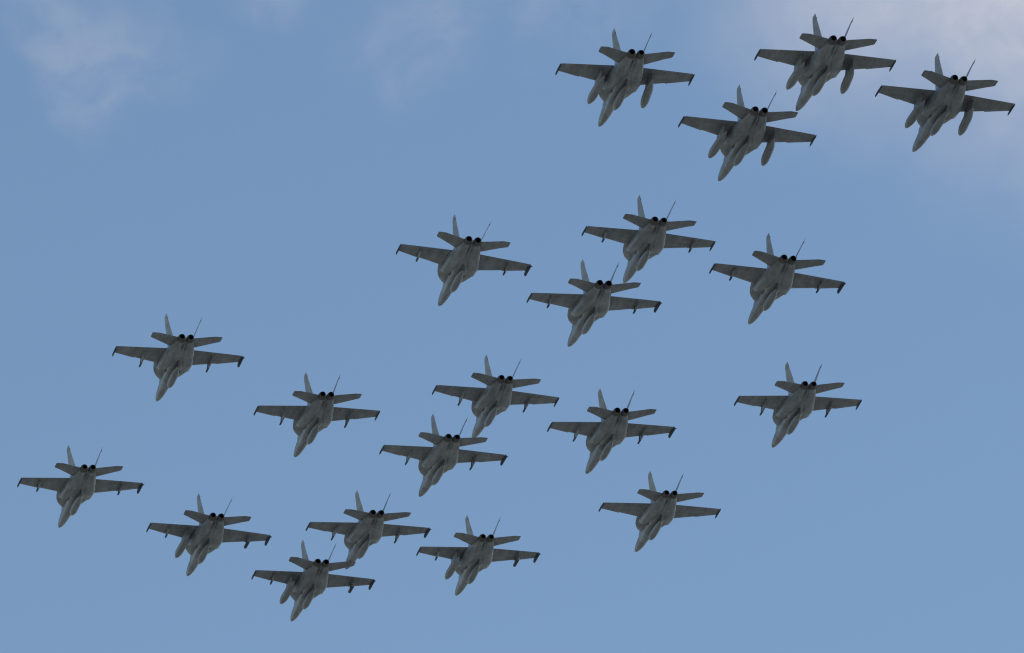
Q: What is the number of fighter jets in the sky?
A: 20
